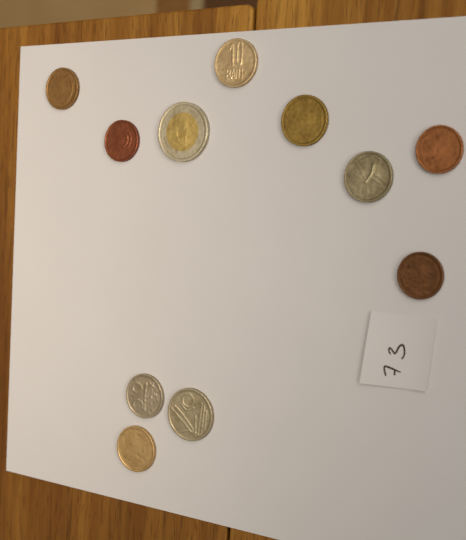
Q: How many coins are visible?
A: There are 11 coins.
